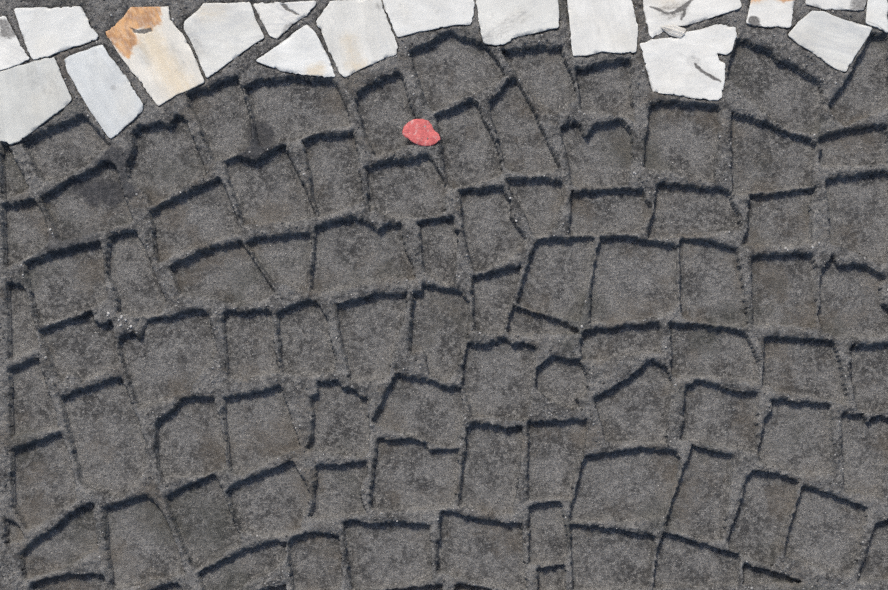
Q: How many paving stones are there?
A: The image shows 18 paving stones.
